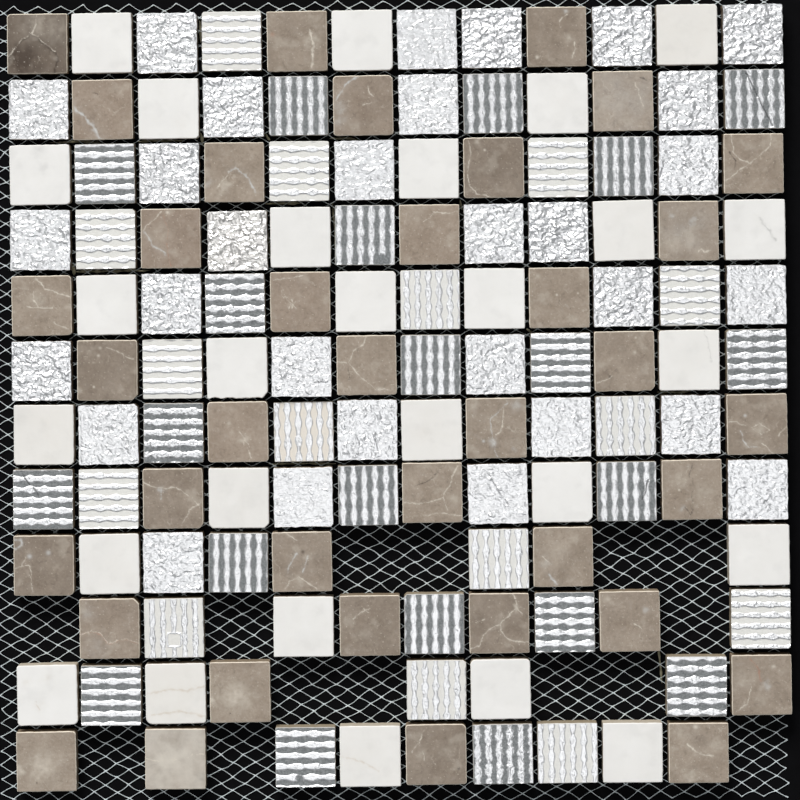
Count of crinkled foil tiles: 30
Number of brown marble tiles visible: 37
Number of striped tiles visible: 36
